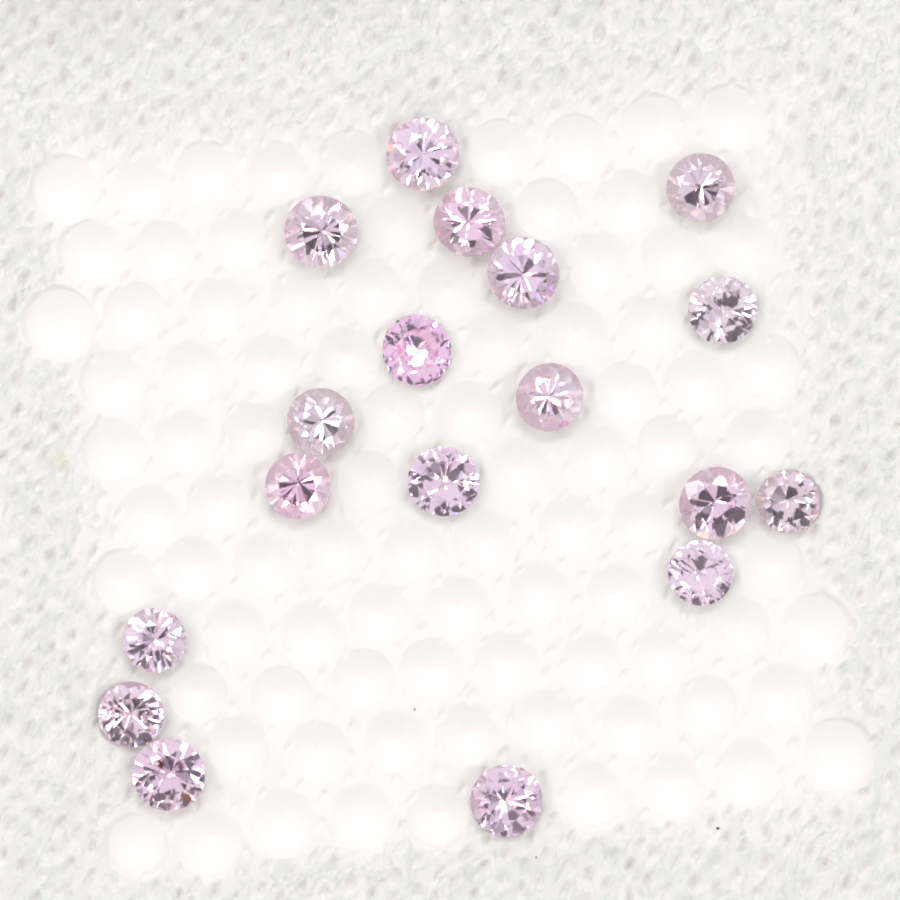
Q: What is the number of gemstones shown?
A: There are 18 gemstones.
